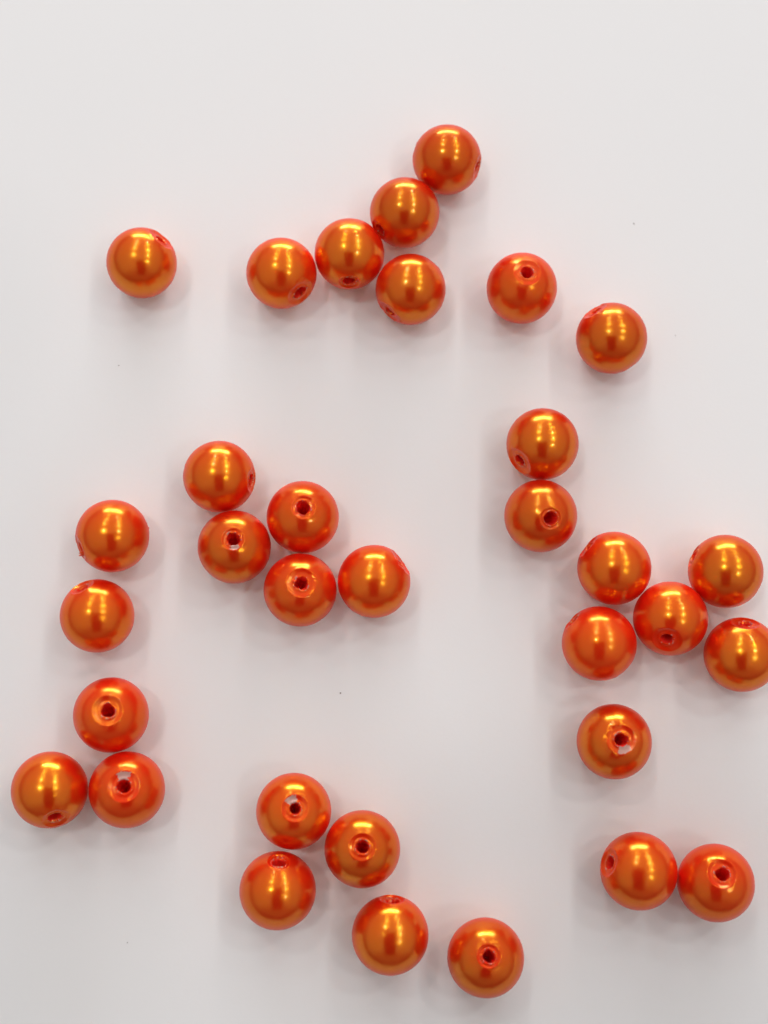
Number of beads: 33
